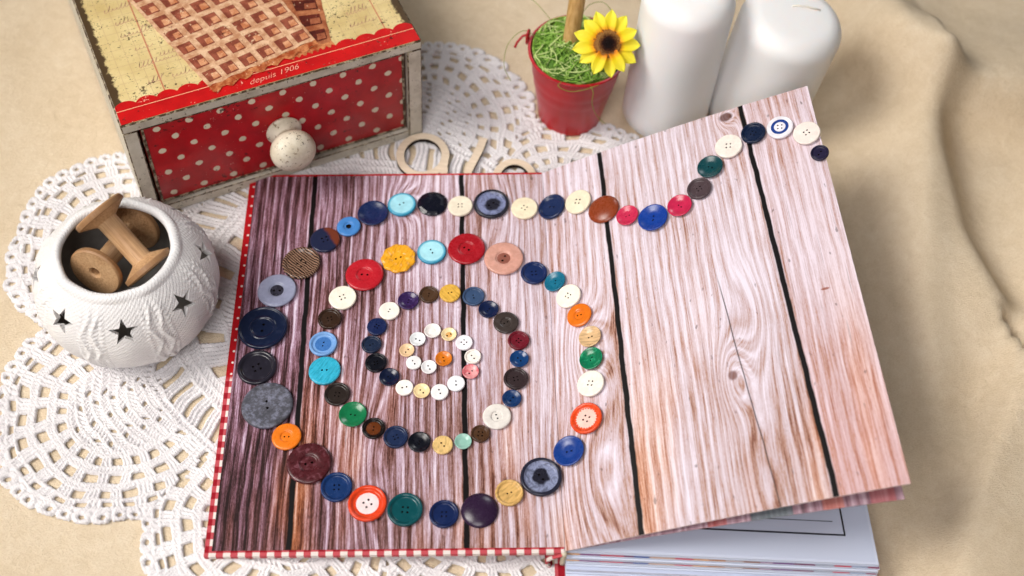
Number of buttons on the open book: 91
